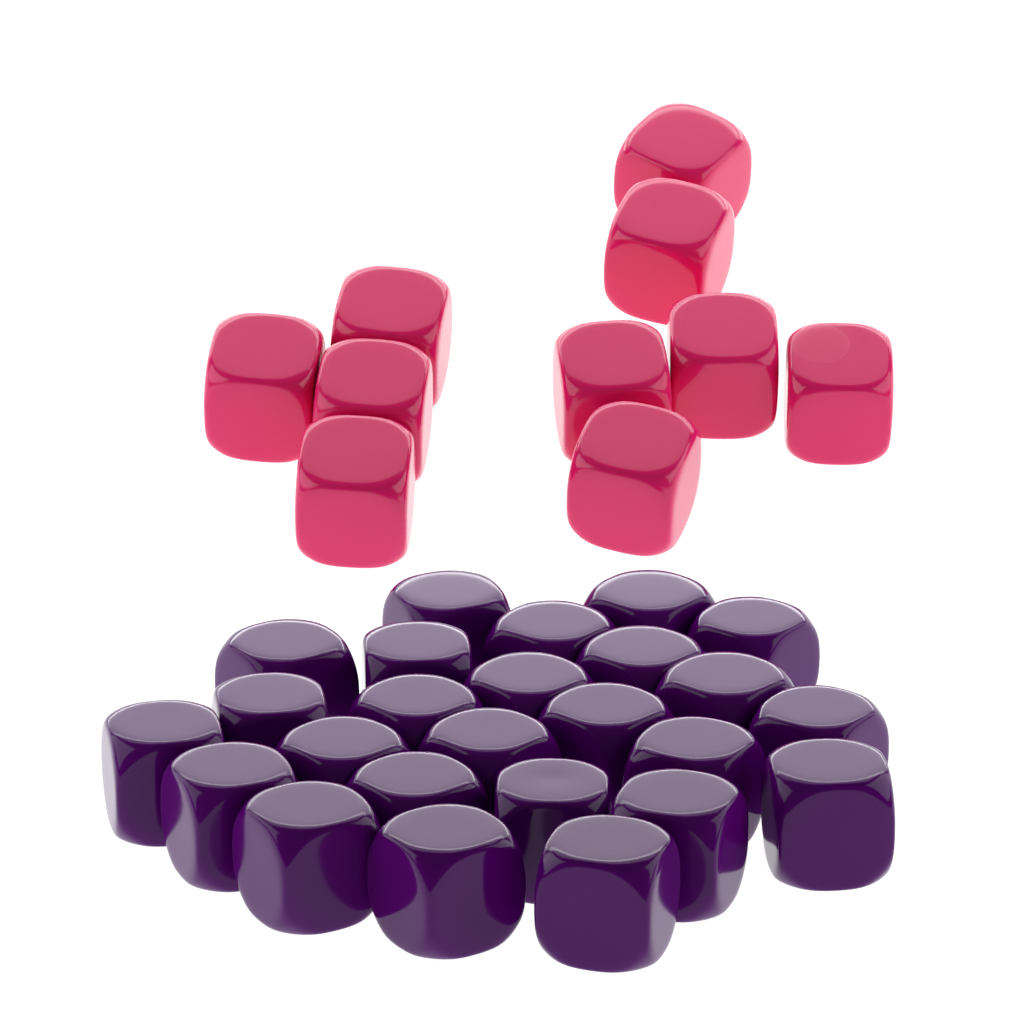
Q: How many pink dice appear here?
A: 10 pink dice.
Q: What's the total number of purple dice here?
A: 25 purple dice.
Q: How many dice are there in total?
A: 35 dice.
